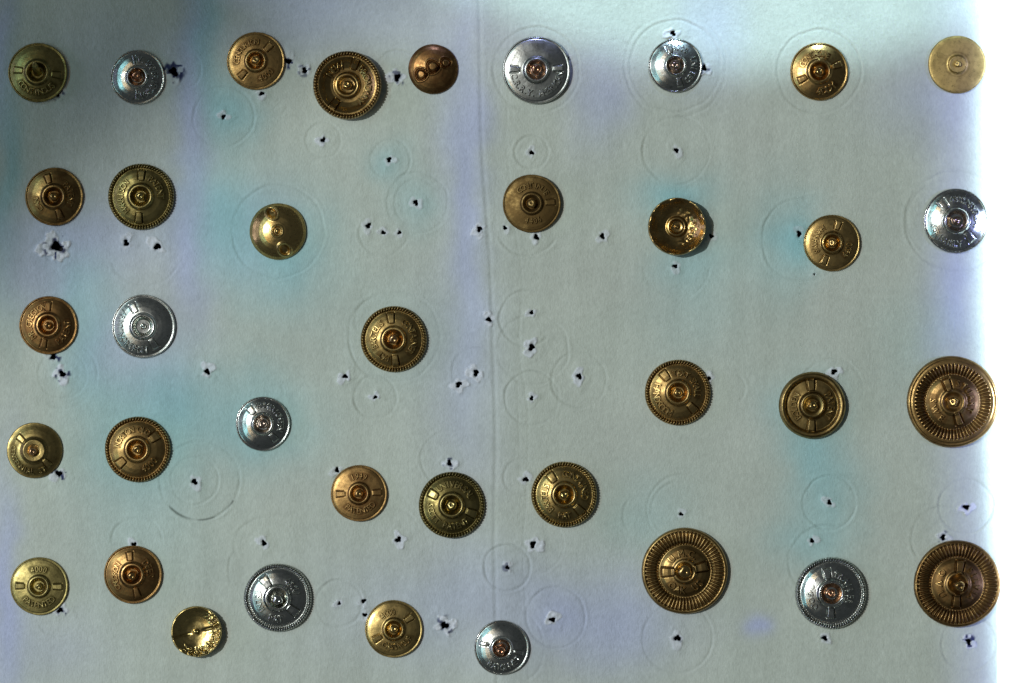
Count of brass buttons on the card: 28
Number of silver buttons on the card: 9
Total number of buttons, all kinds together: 37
